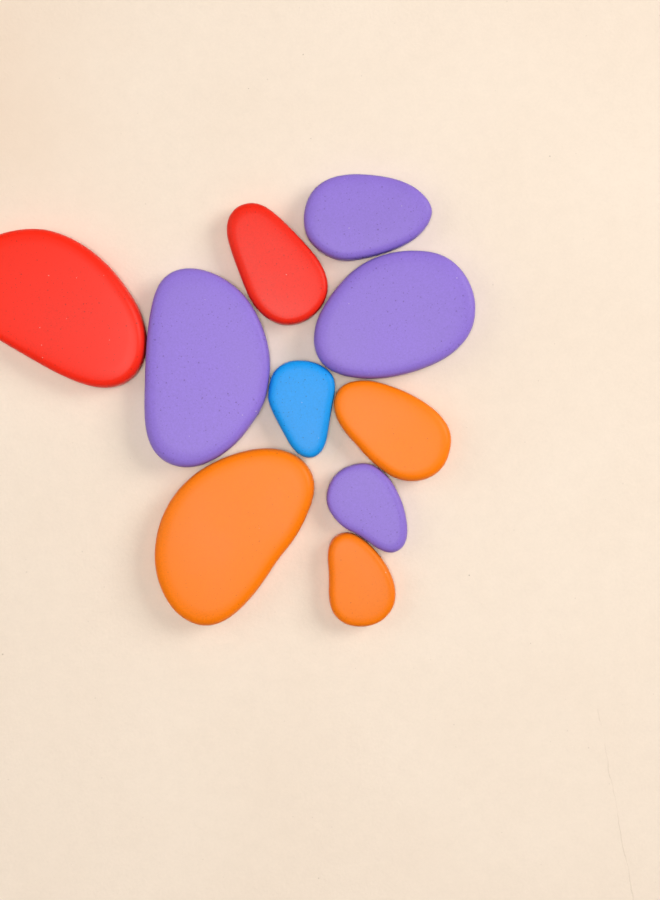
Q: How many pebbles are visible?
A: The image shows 10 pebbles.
